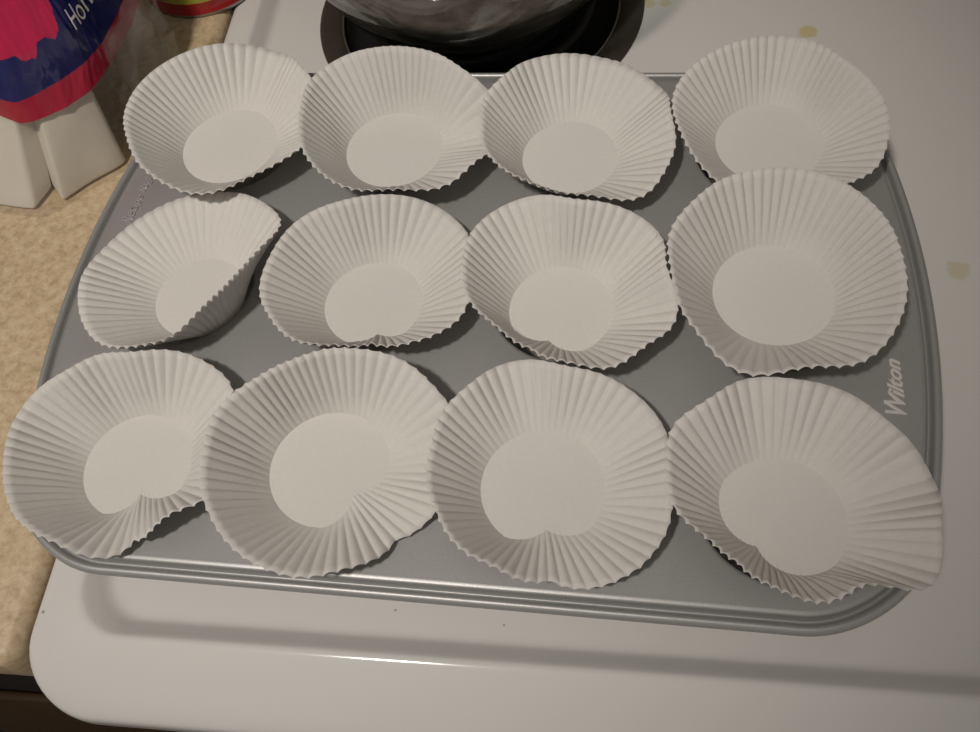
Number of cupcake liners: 12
